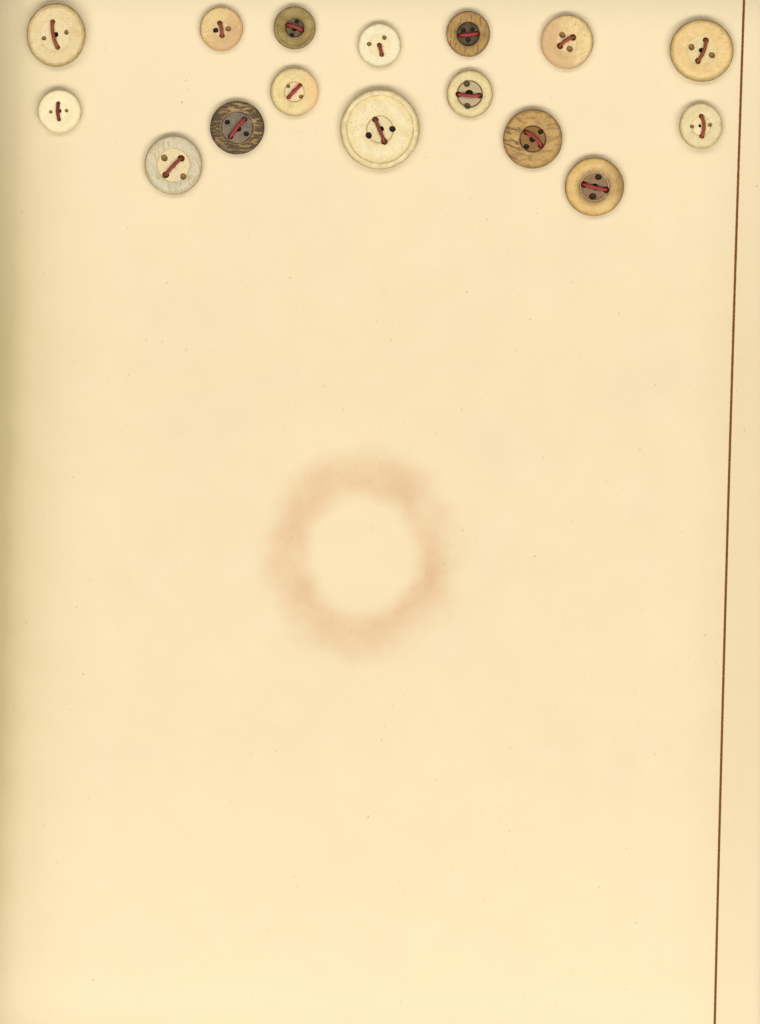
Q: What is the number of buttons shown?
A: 16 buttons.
